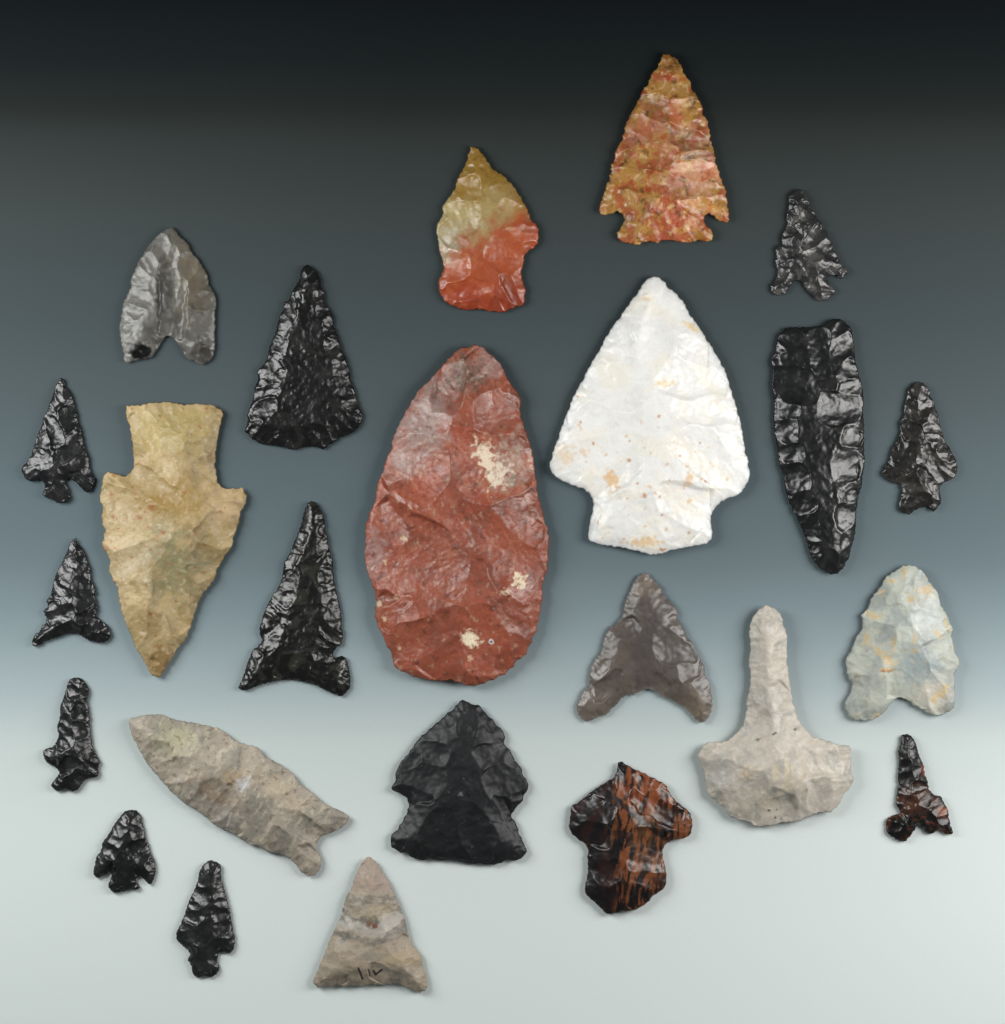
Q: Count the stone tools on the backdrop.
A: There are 24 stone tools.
